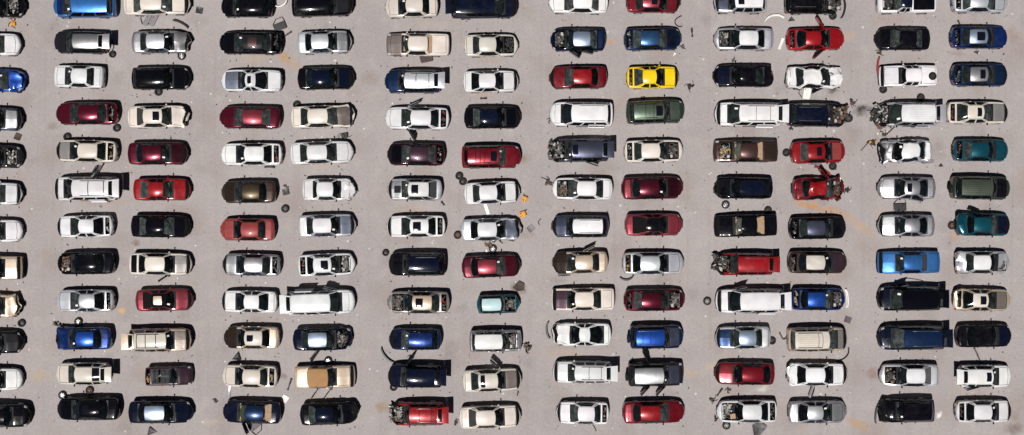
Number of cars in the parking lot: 156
